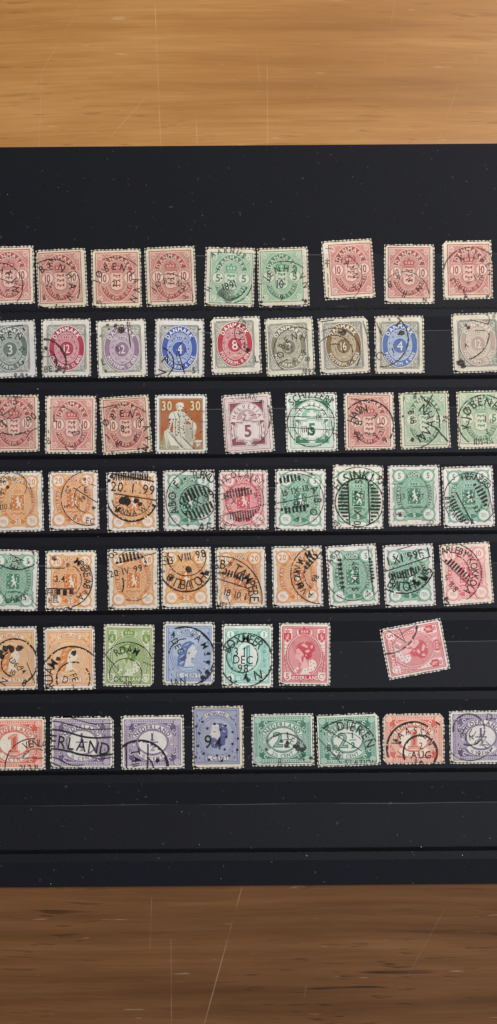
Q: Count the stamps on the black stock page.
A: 60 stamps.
